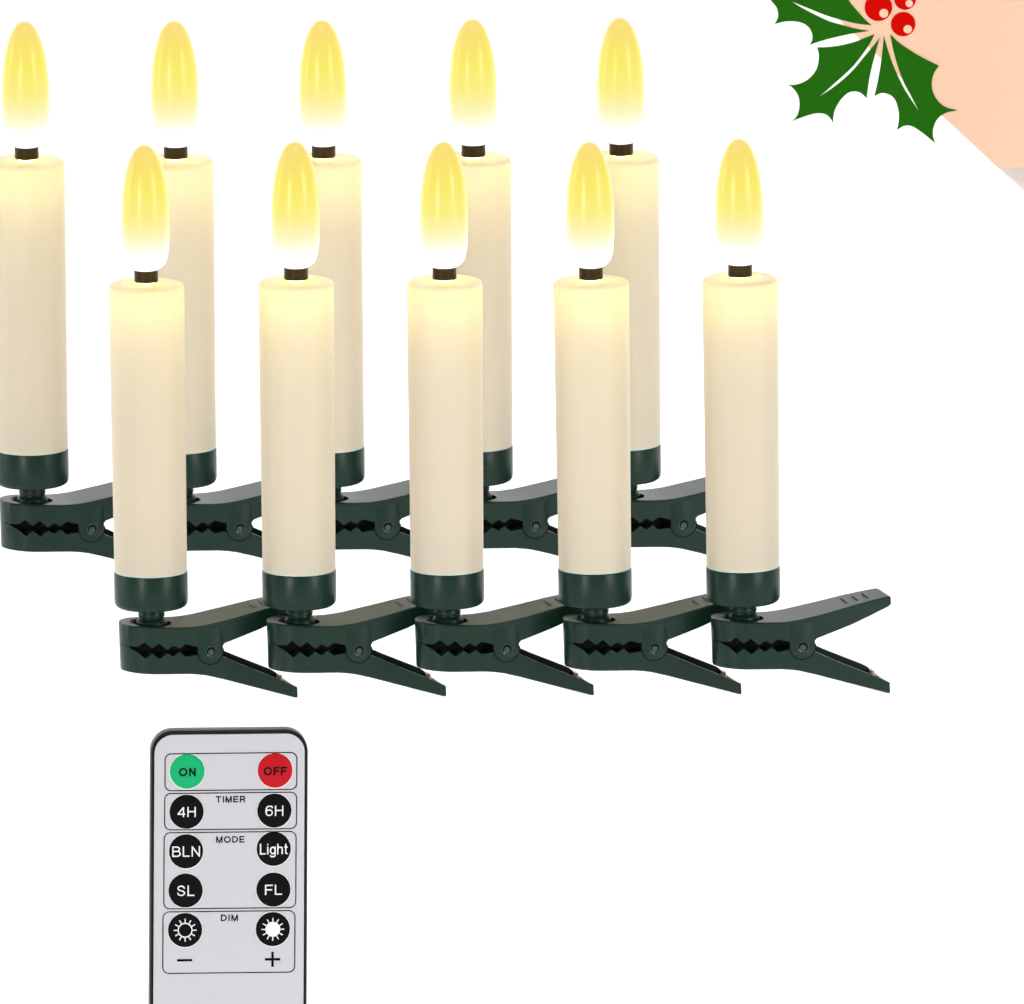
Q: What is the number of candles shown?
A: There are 10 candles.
